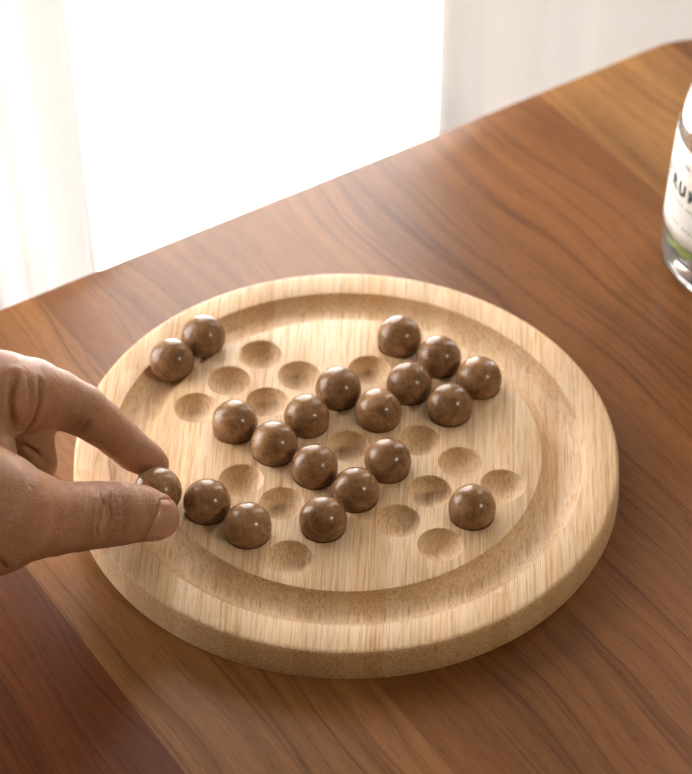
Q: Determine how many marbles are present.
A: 20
